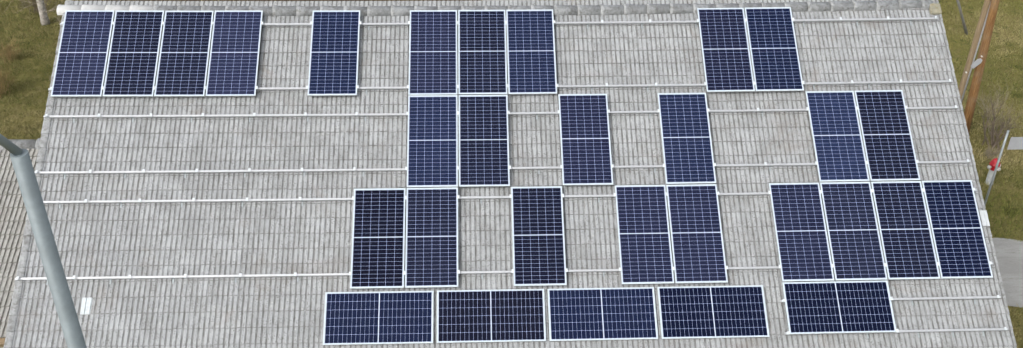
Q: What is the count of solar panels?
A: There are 30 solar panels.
